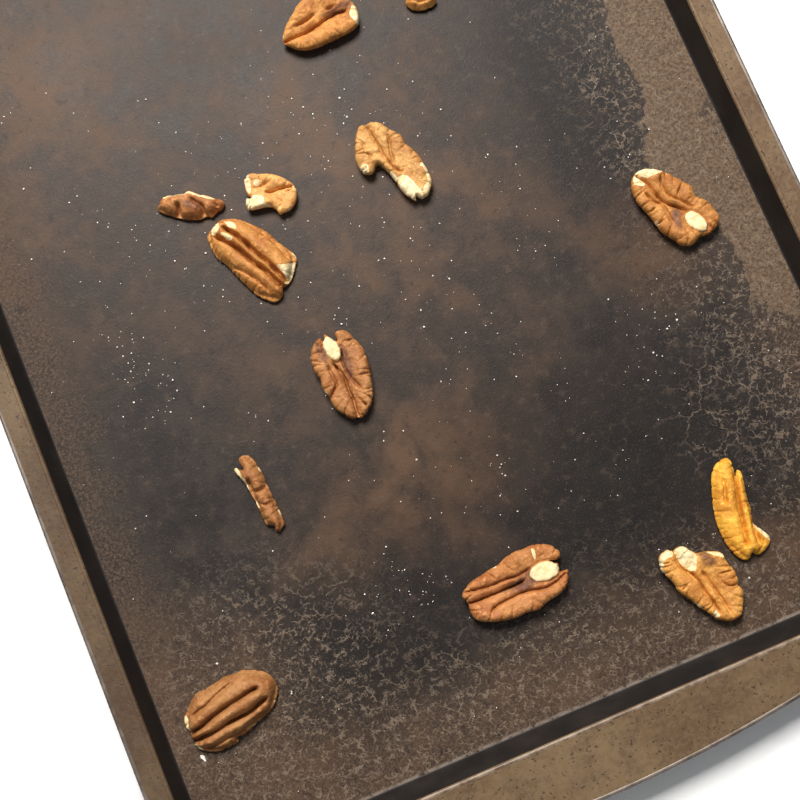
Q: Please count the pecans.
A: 13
